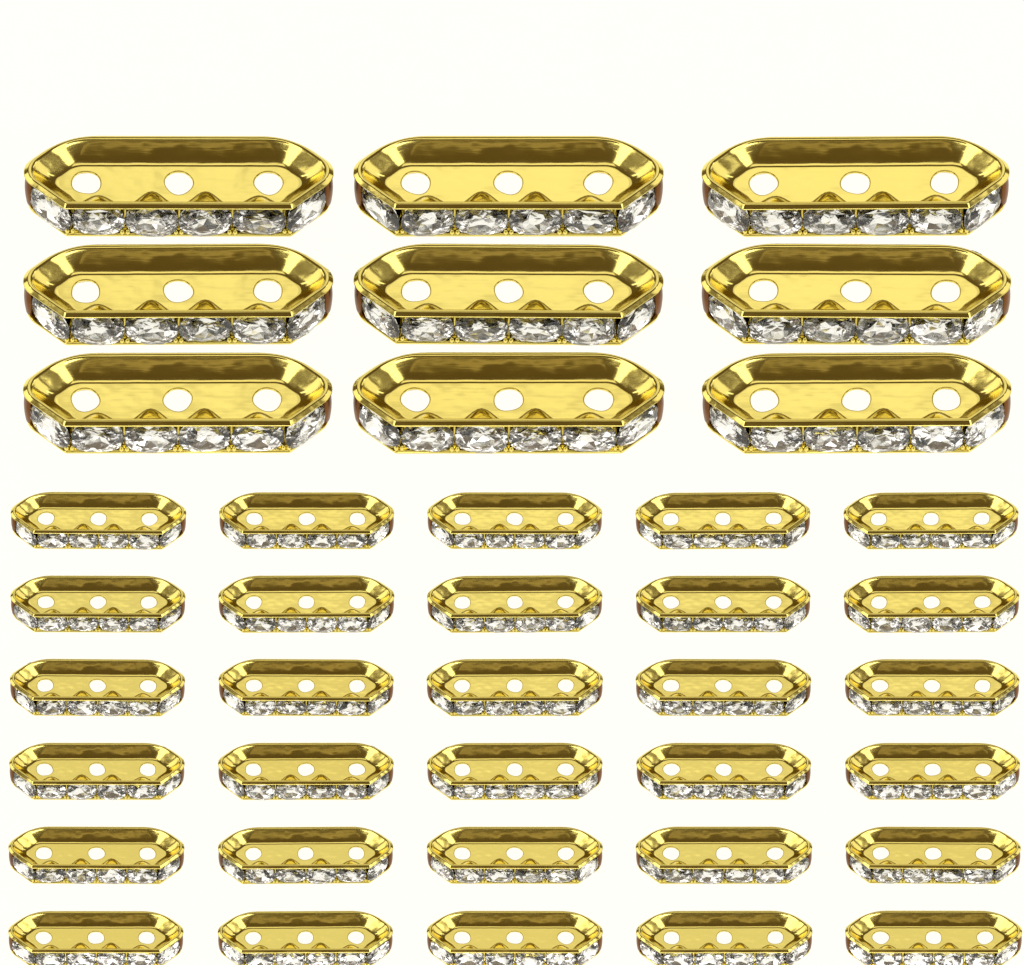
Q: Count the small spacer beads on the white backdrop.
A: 30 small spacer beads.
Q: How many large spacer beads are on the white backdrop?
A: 9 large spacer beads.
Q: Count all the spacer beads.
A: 39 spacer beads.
